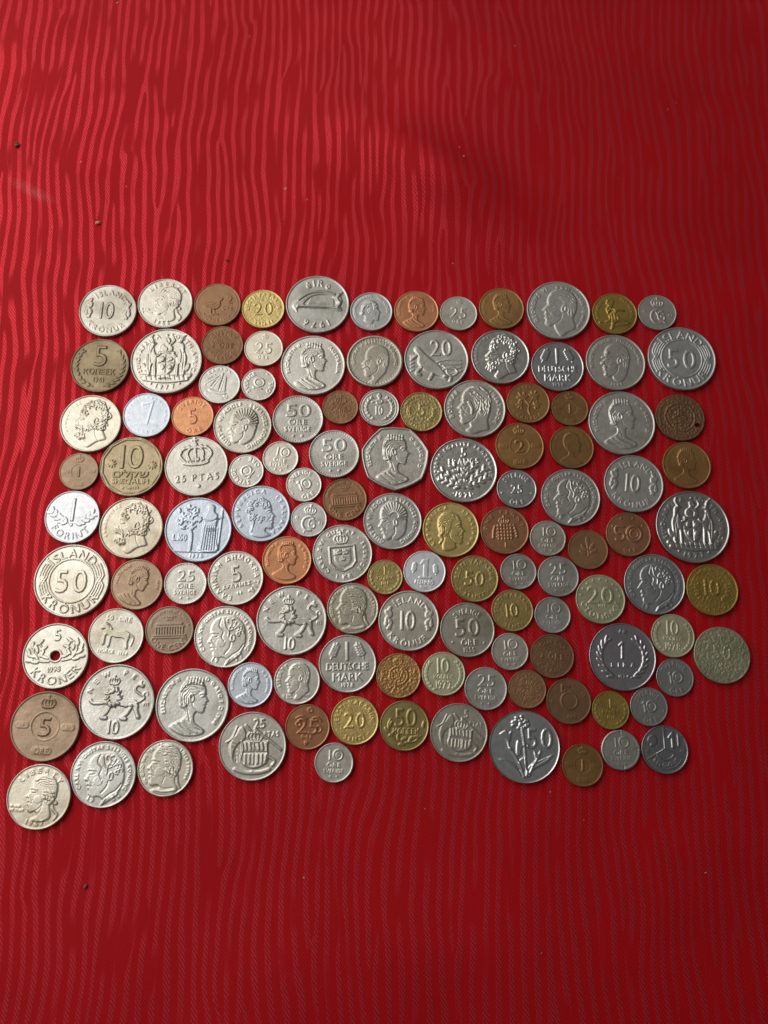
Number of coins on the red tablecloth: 122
